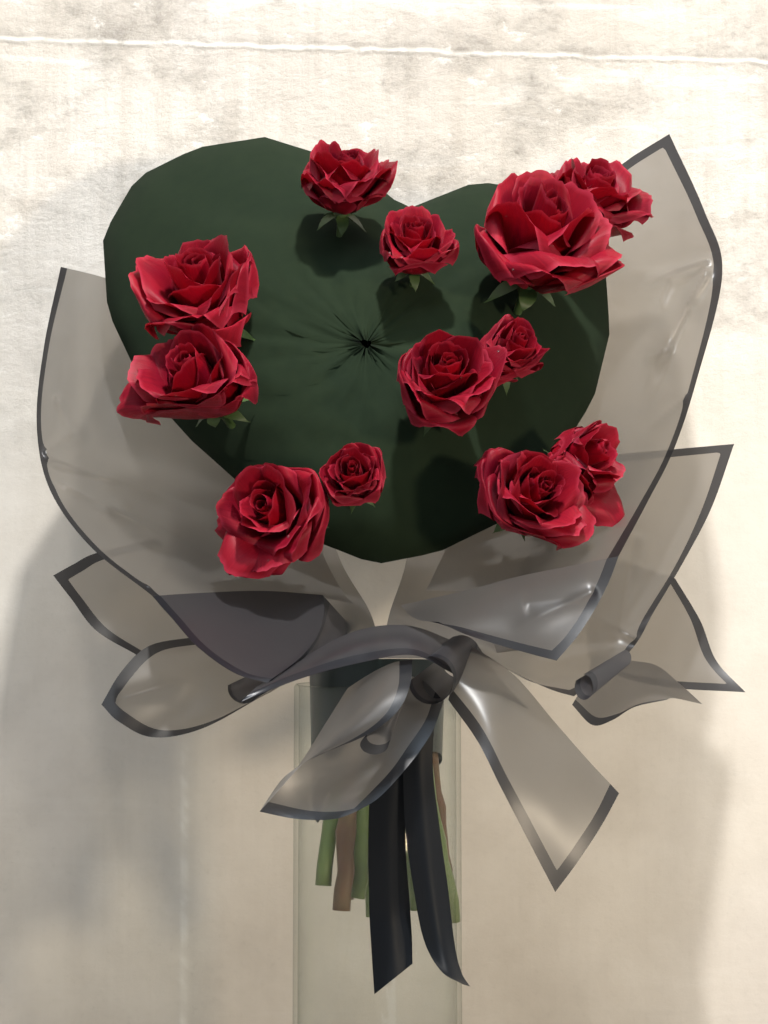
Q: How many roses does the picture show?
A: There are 12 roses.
